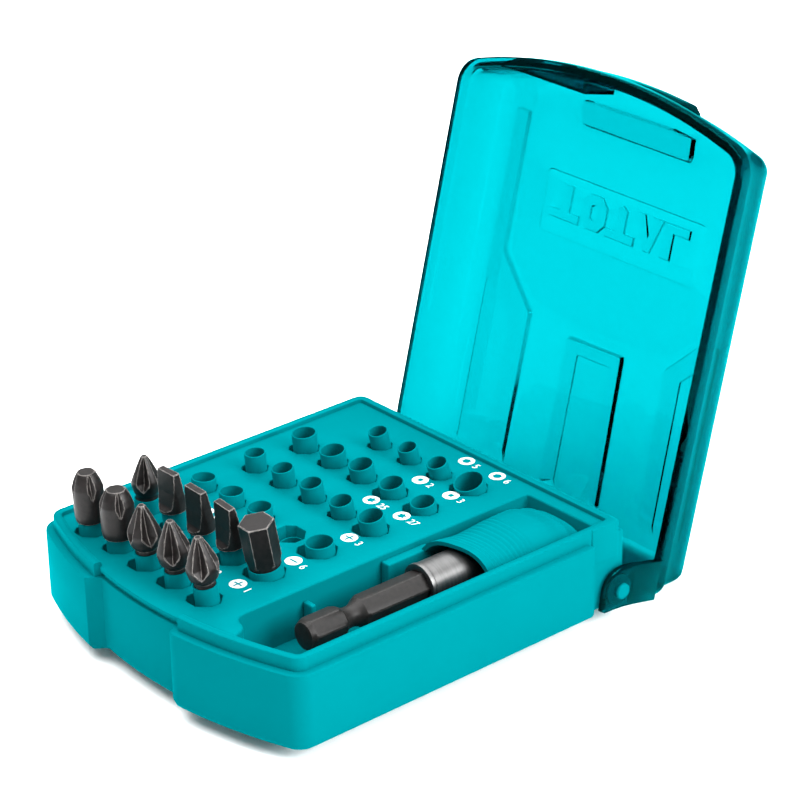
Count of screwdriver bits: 10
